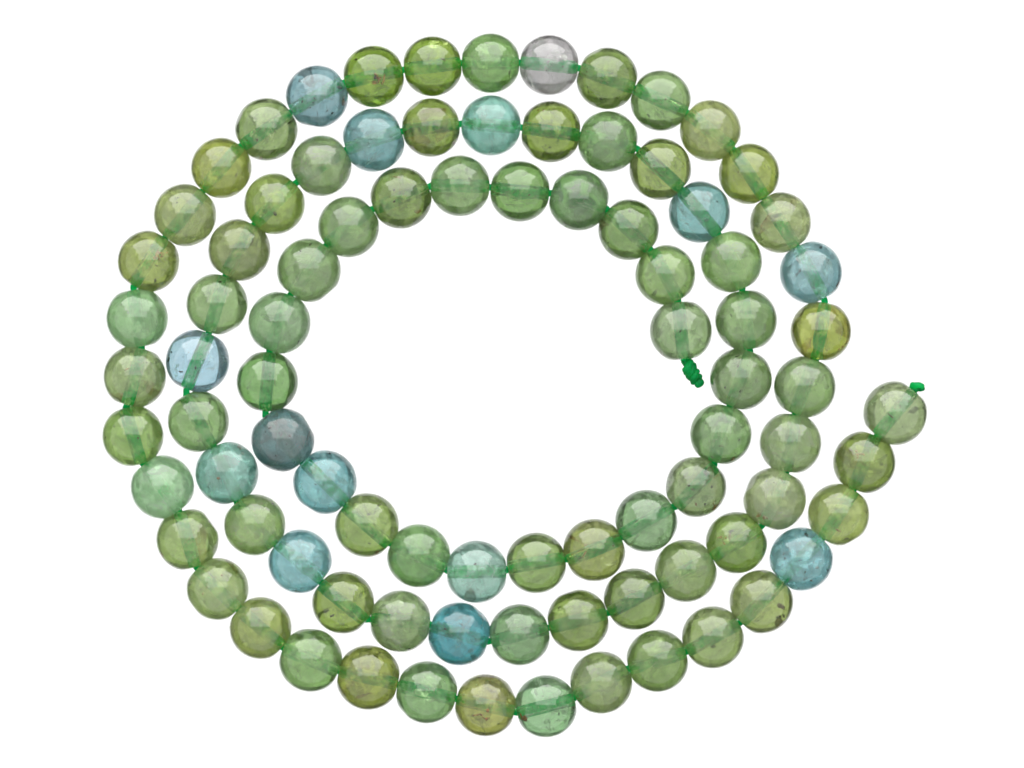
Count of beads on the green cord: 87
